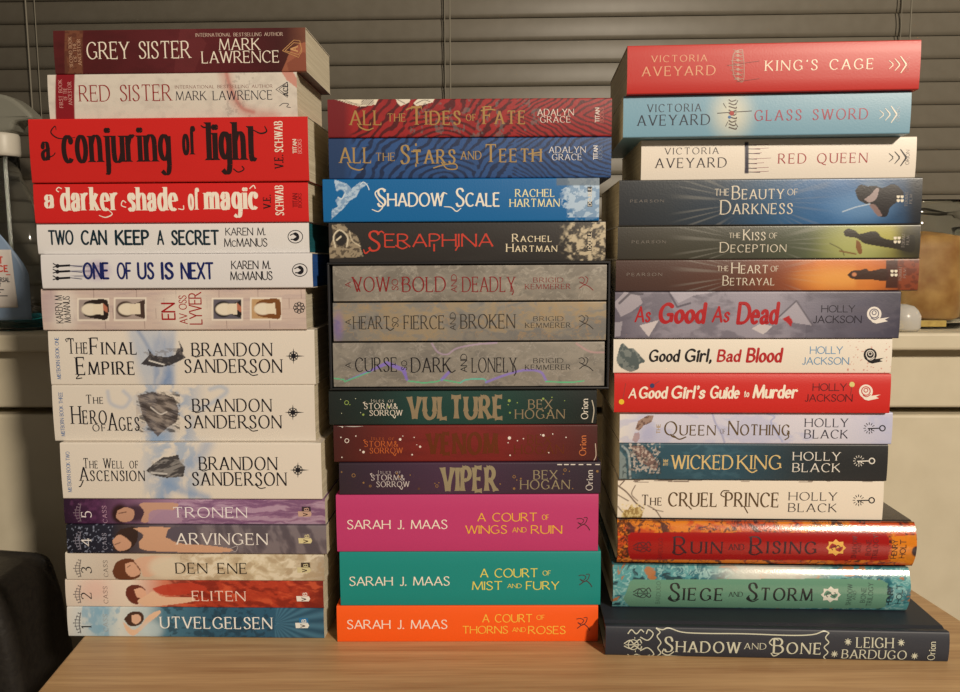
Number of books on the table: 43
